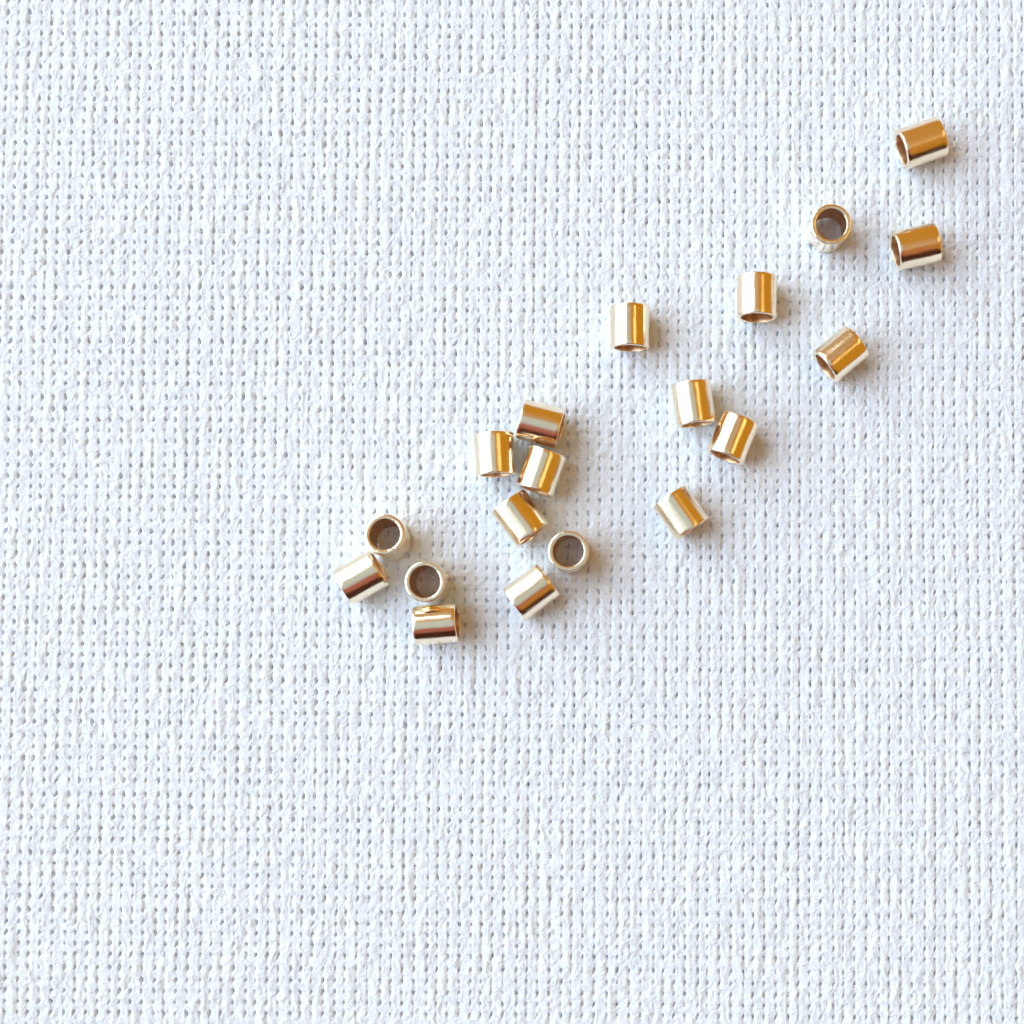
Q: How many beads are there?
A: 19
